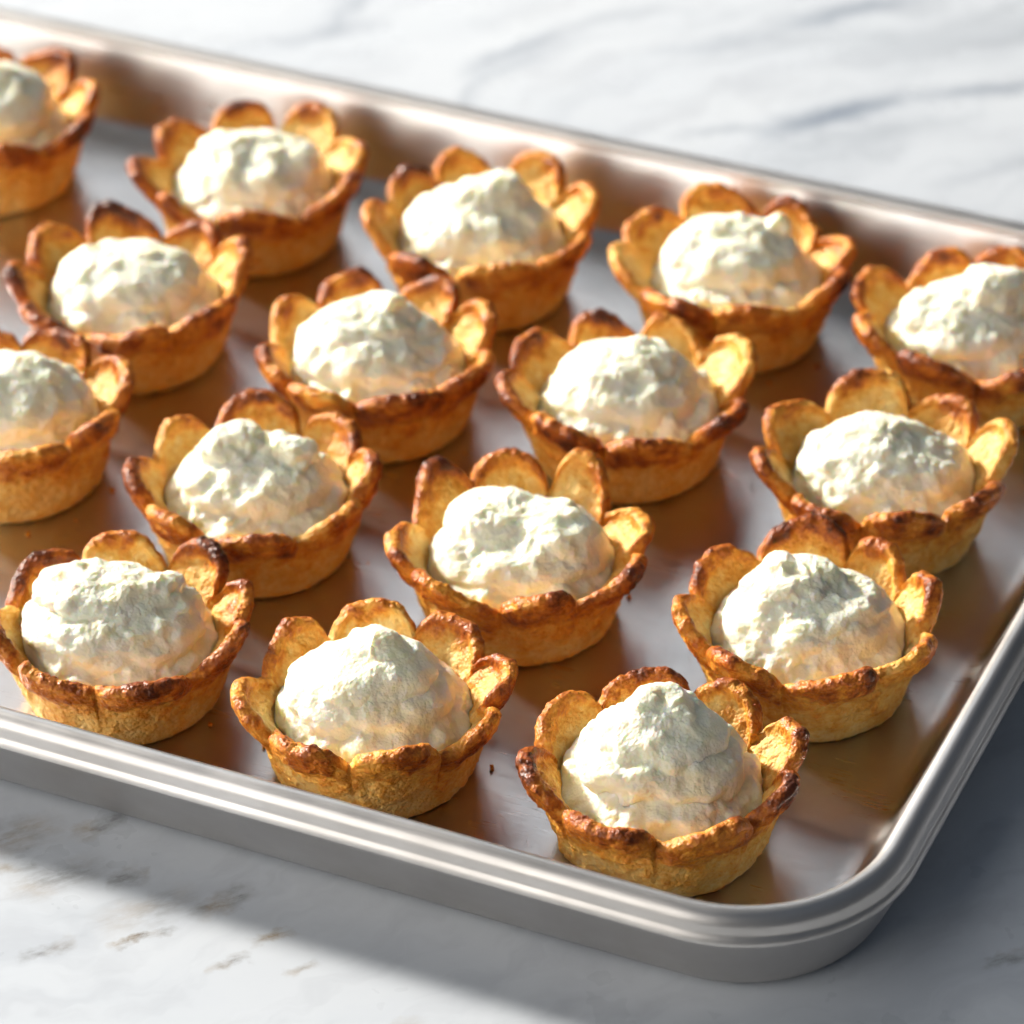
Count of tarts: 16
